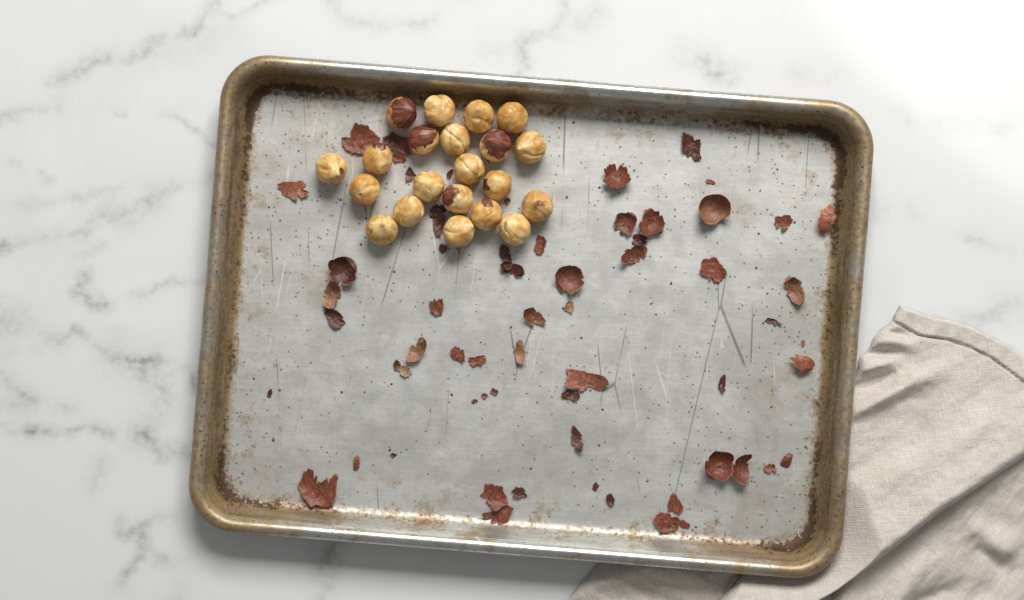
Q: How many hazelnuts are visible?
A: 21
